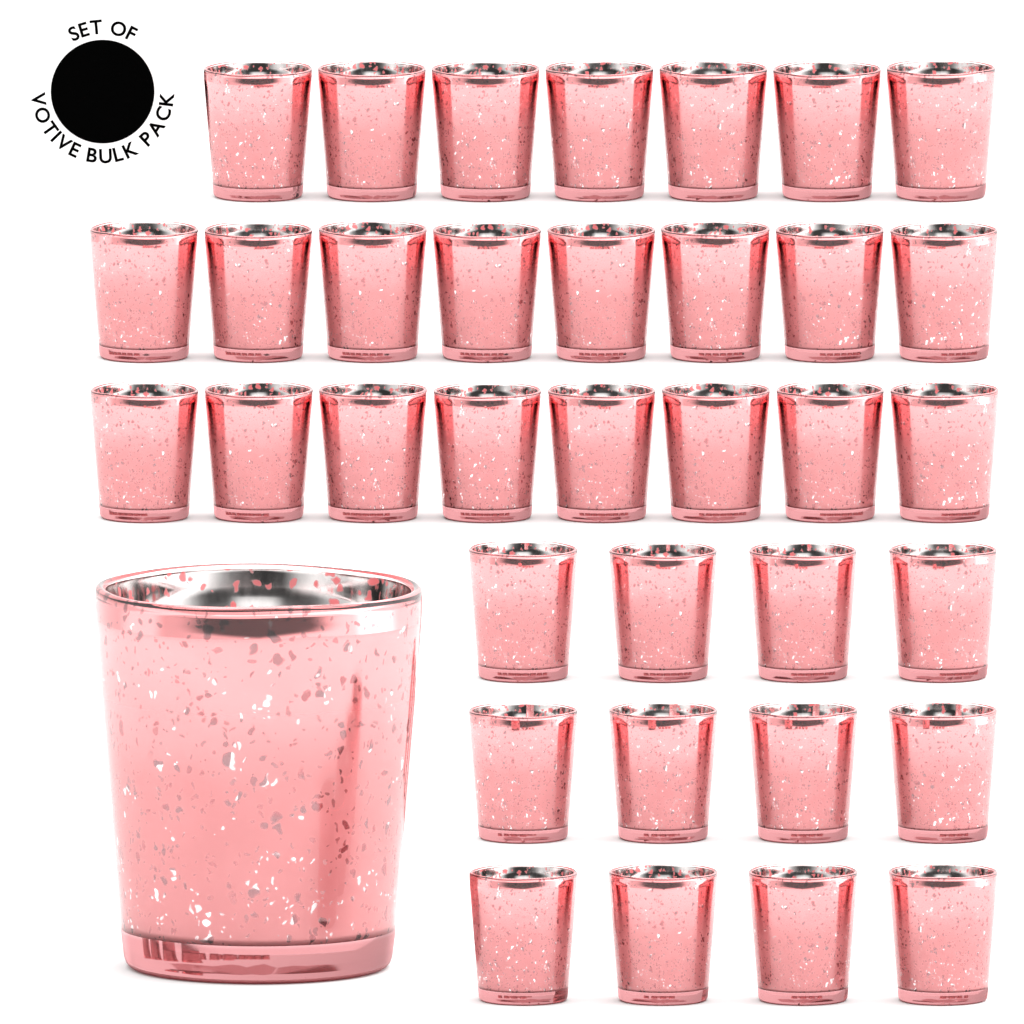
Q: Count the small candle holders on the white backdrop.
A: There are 35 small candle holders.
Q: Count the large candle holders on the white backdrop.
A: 1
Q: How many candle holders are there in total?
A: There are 36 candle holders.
